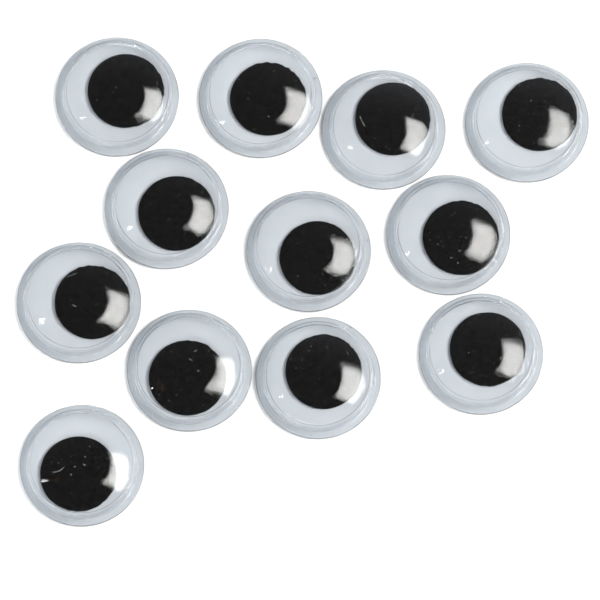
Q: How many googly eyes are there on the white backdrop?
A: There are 12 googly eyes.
